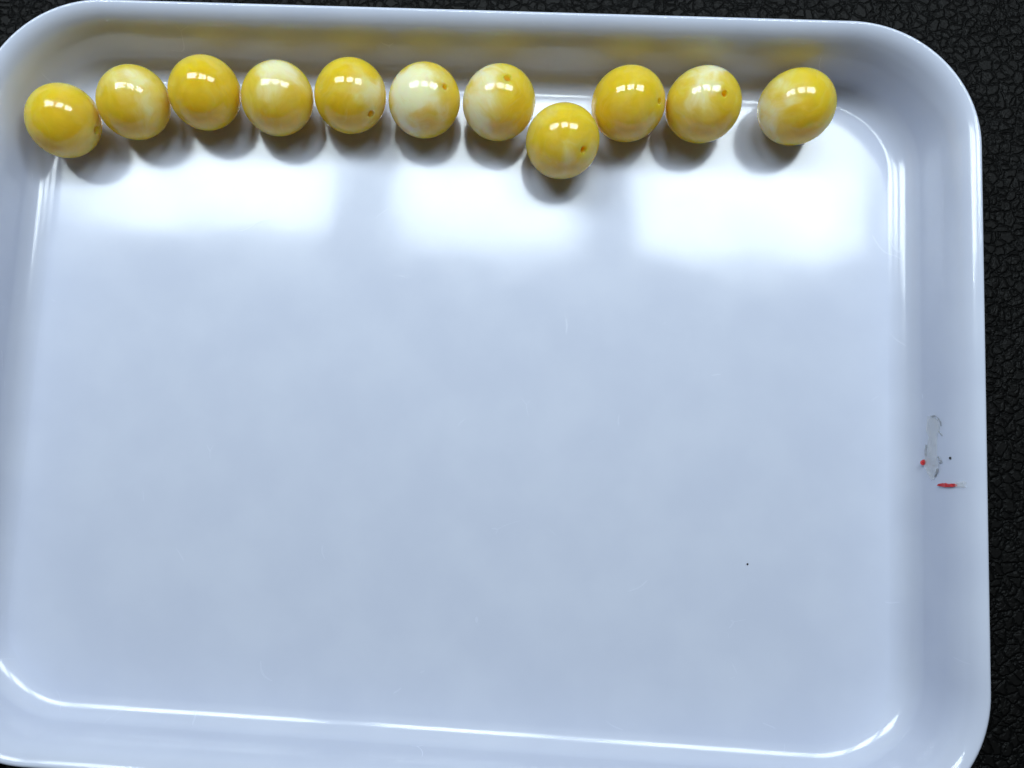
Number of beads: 11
